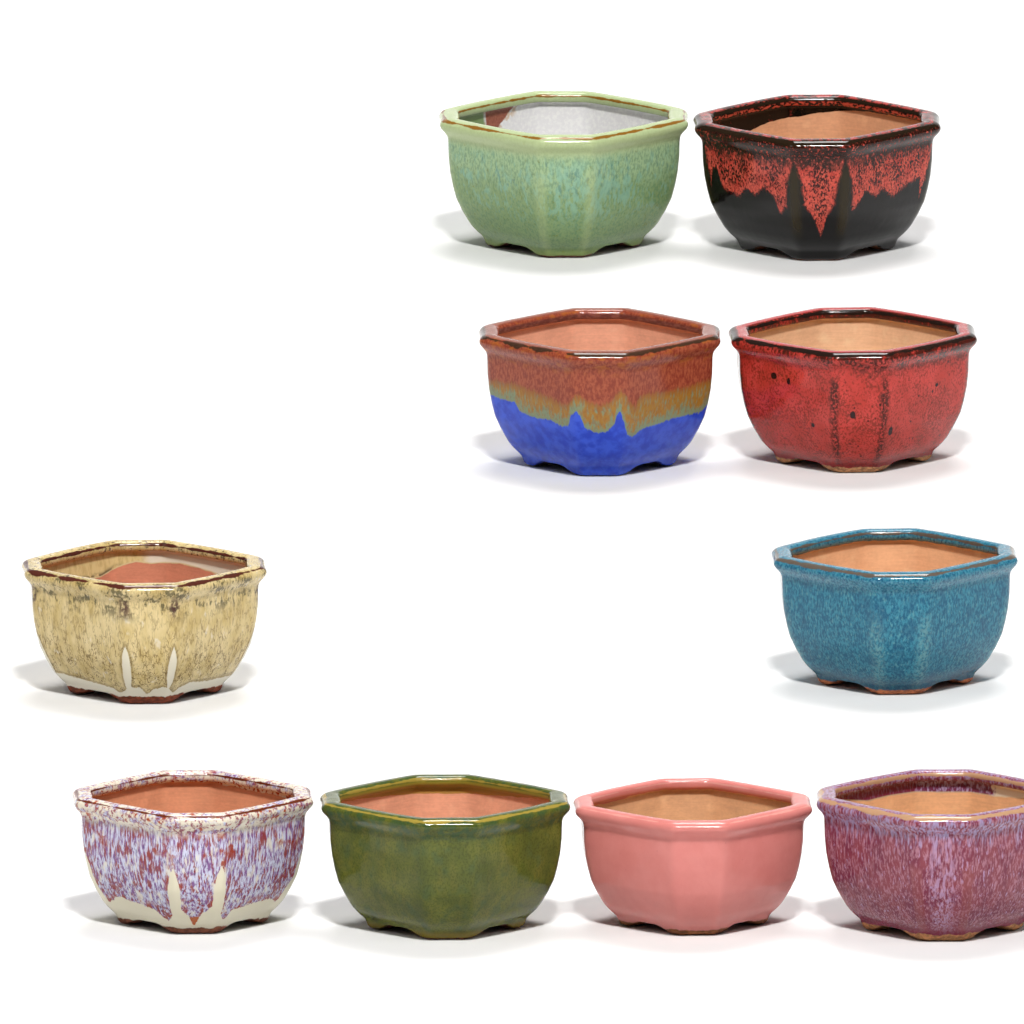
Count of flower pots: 10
